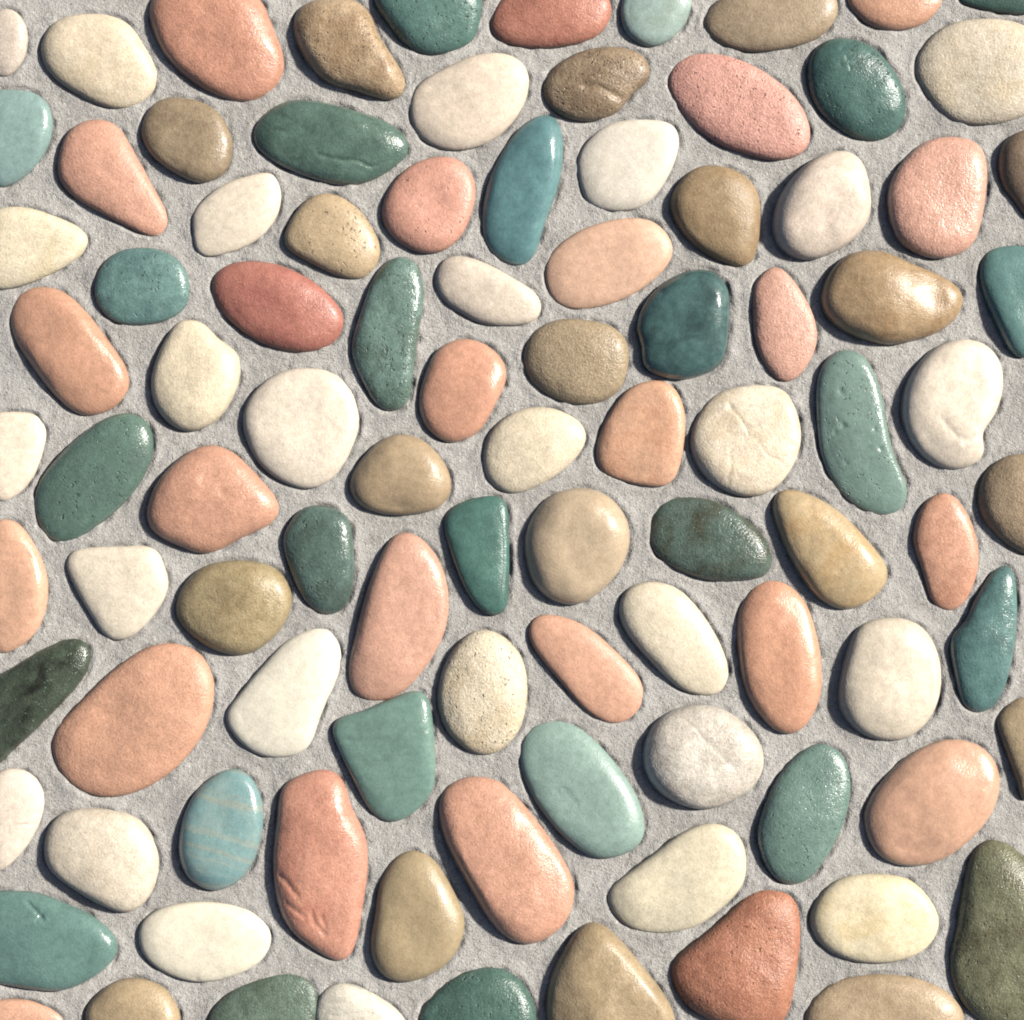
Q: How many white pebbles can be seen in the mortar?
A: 27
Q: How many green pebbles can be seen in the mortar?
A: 26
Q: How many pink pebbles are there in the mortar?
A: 25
